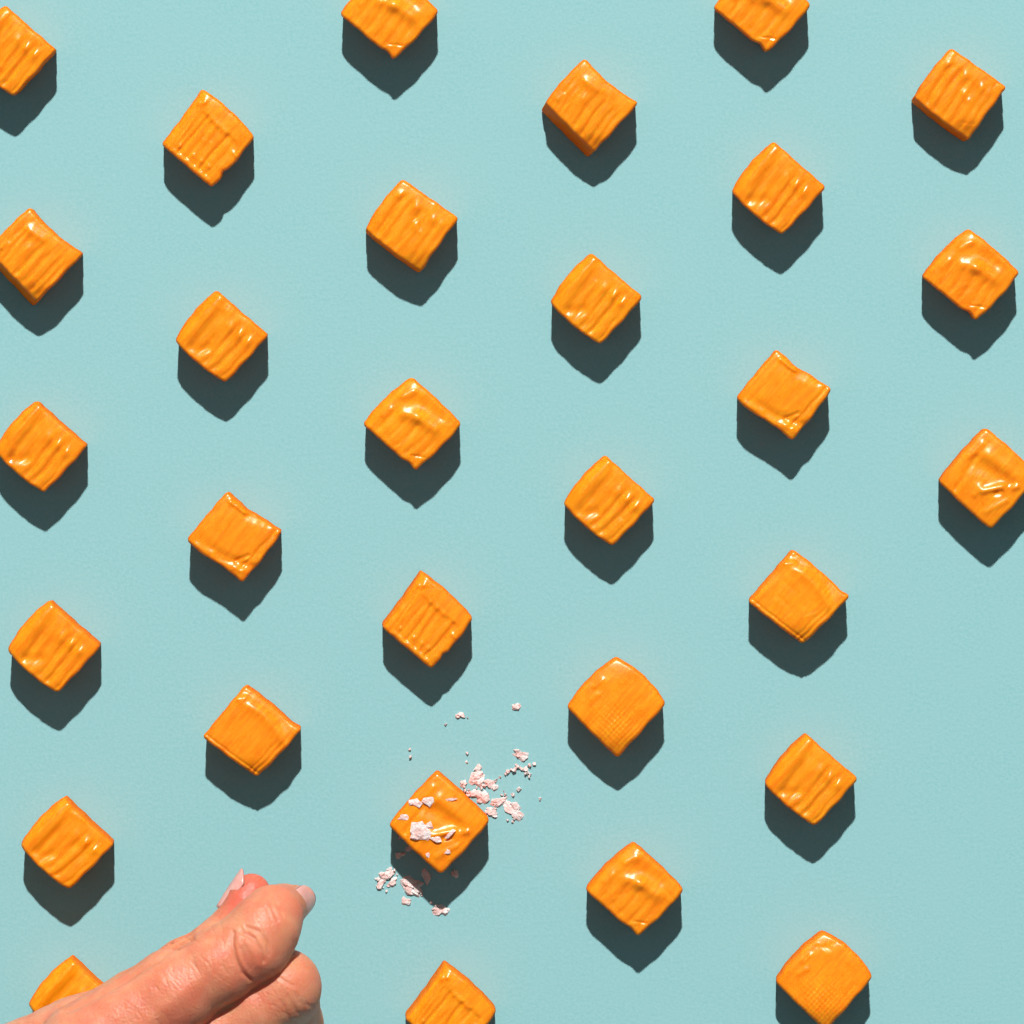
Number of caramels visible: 30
